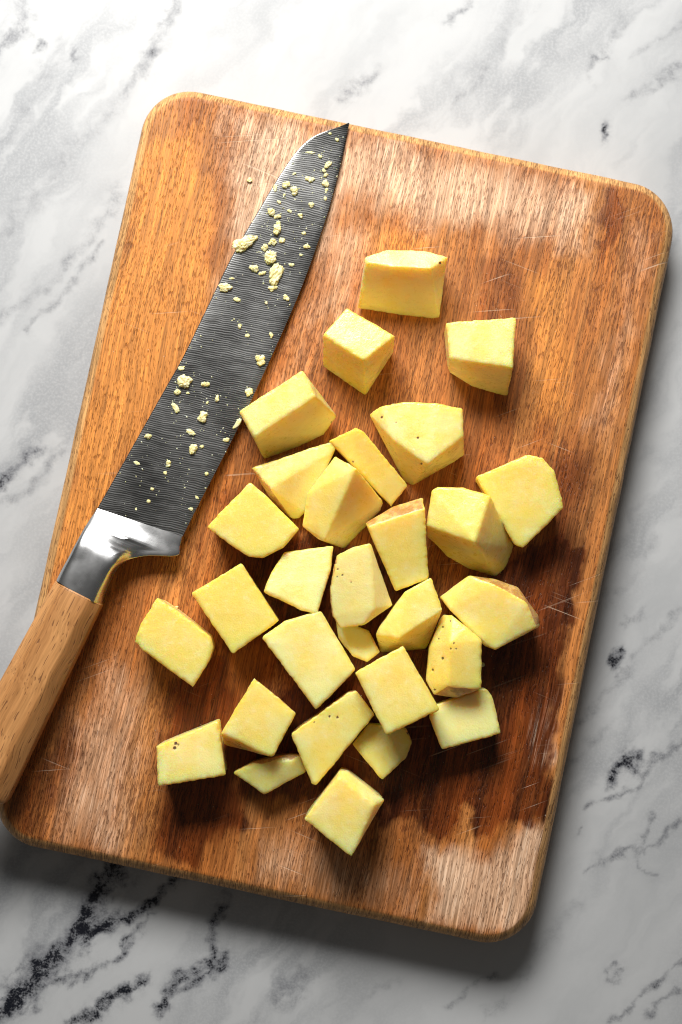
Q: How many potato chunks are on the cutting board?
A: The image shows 29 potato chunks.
